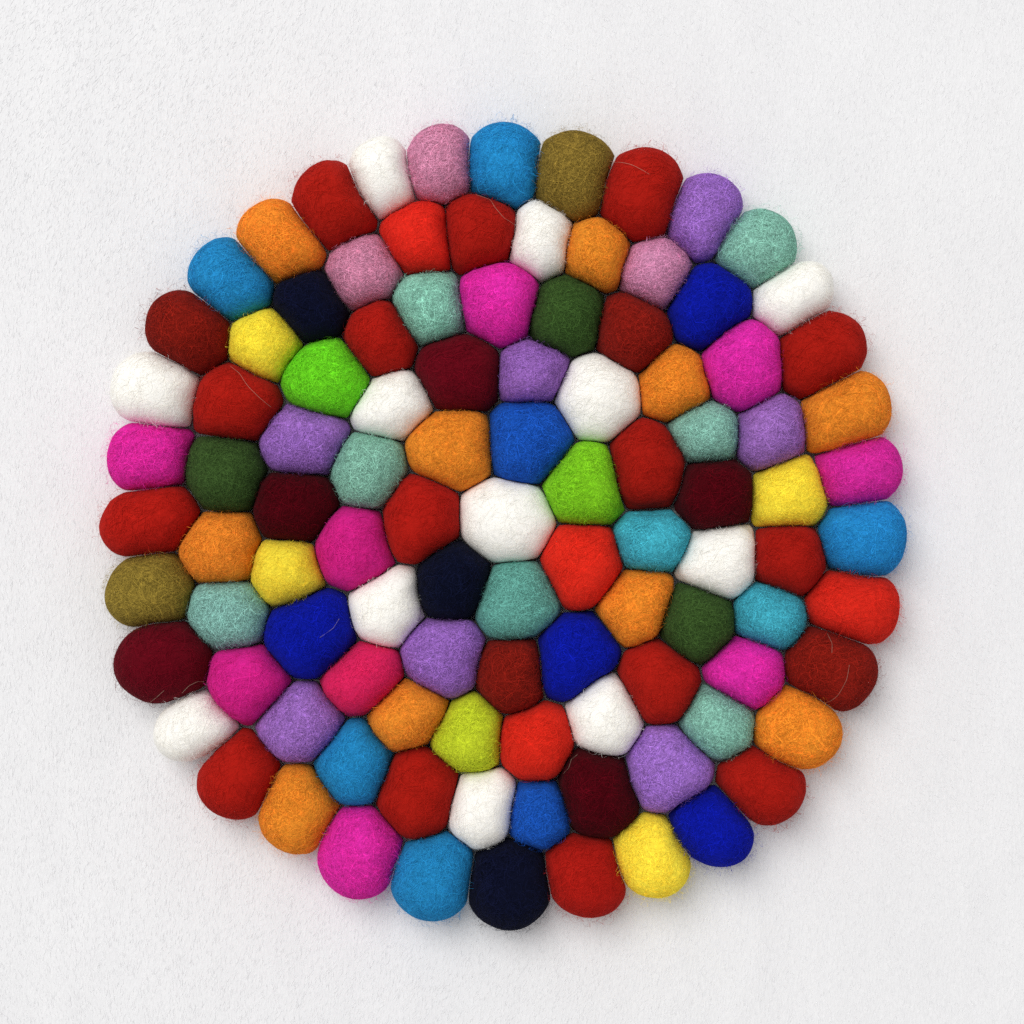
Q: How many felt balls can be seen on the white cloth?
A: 104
